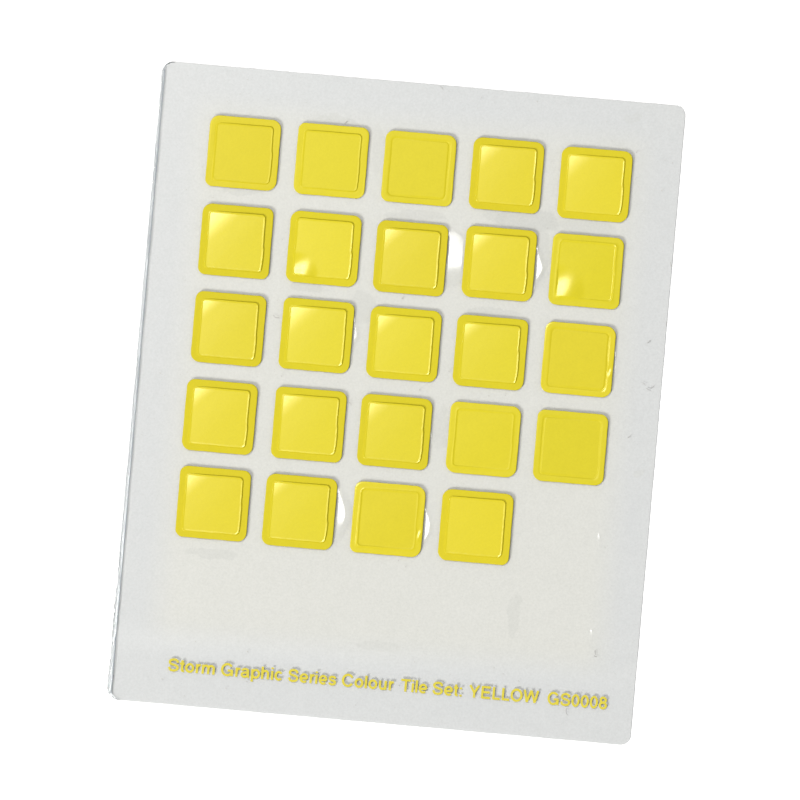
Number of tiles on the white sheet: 24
